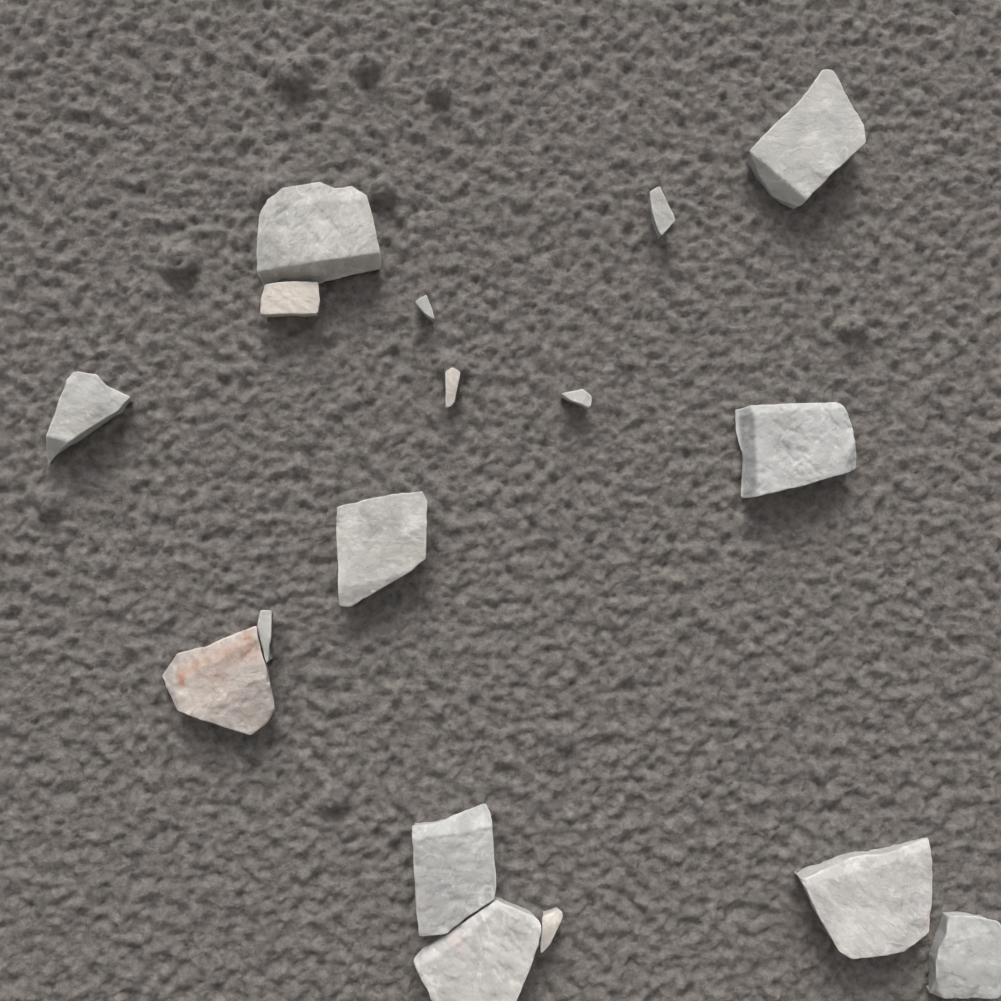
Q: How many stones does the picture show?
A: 17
